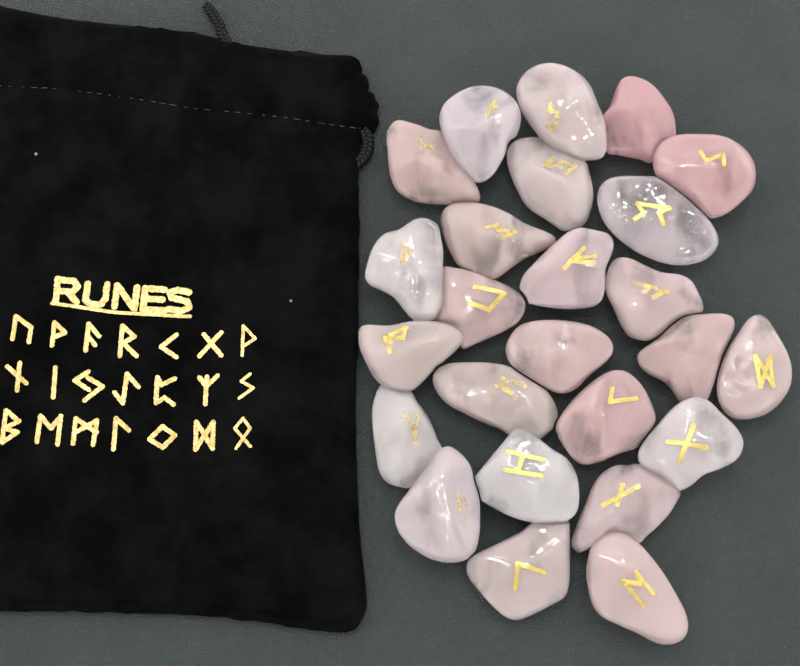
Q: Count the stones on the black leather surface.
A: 25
